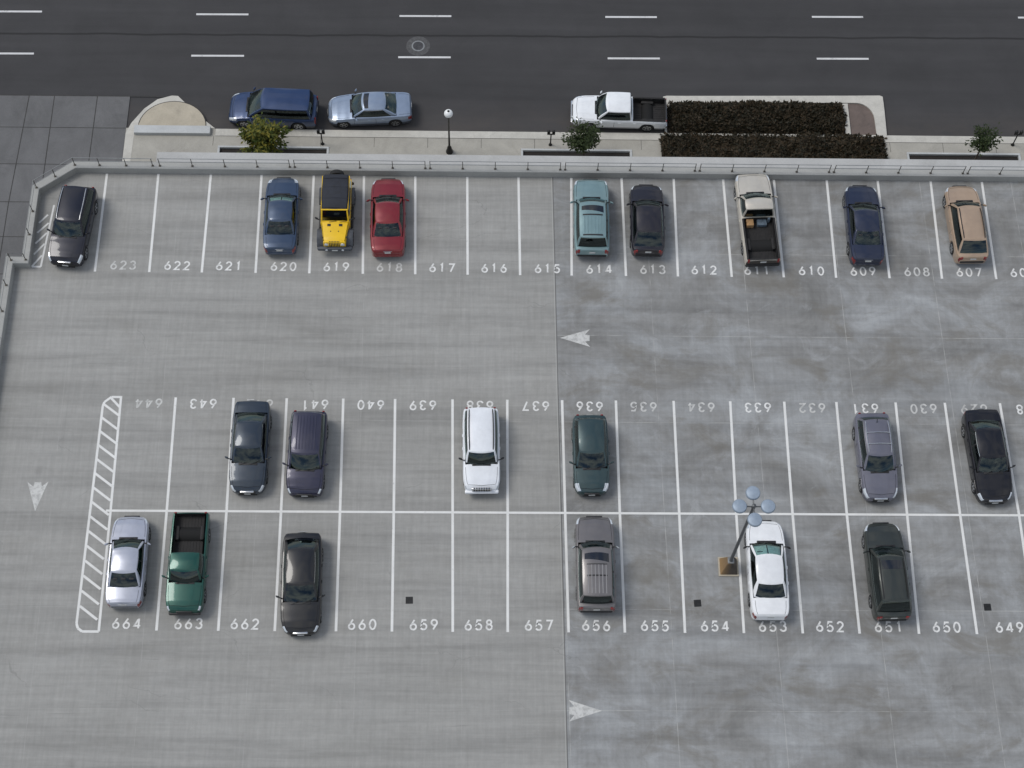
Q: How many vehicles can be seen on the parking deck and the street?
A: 24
